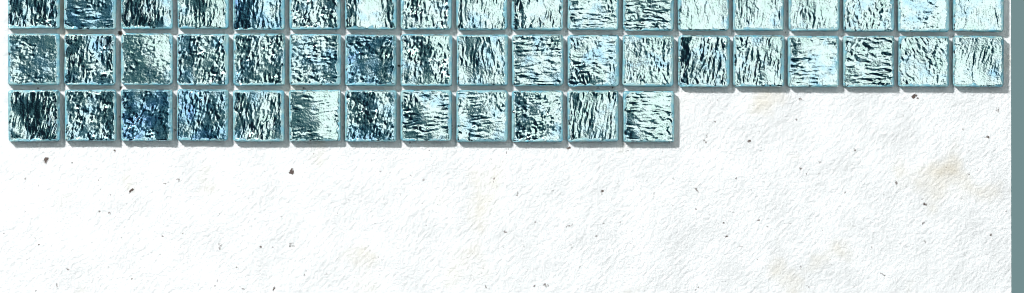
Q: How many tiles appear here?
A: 48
